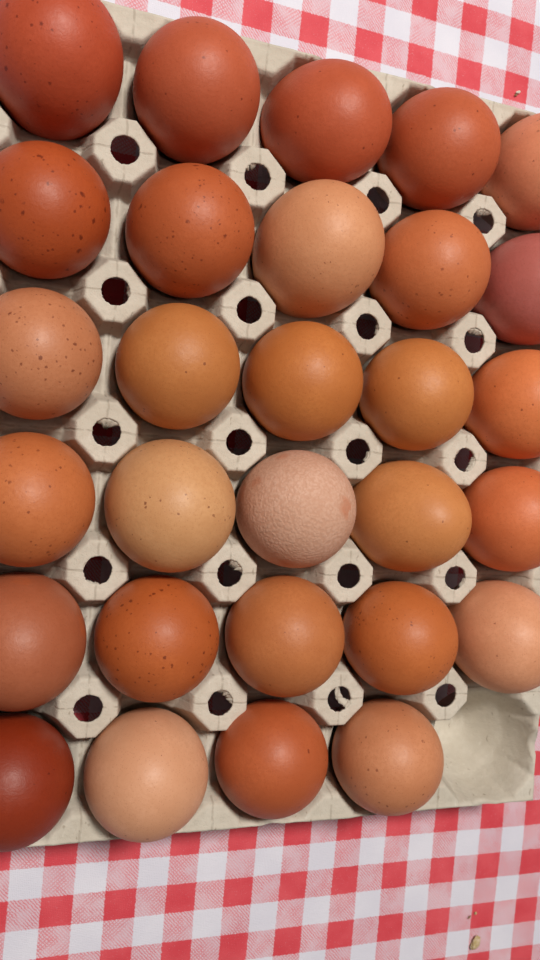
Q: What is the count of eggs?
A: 29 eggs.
